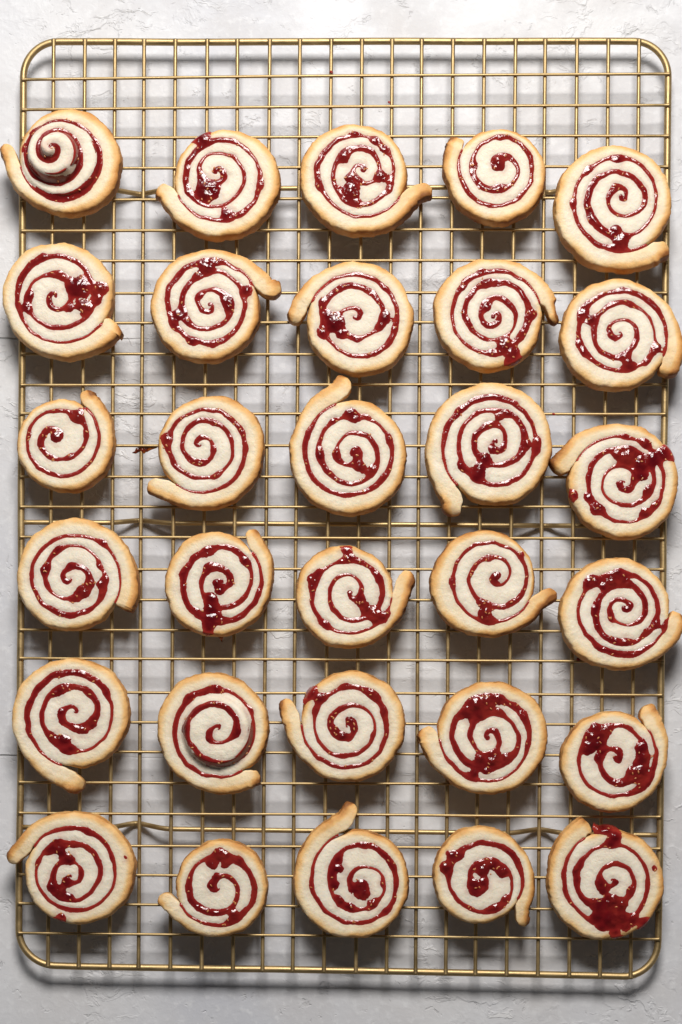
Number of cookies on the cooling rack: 30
